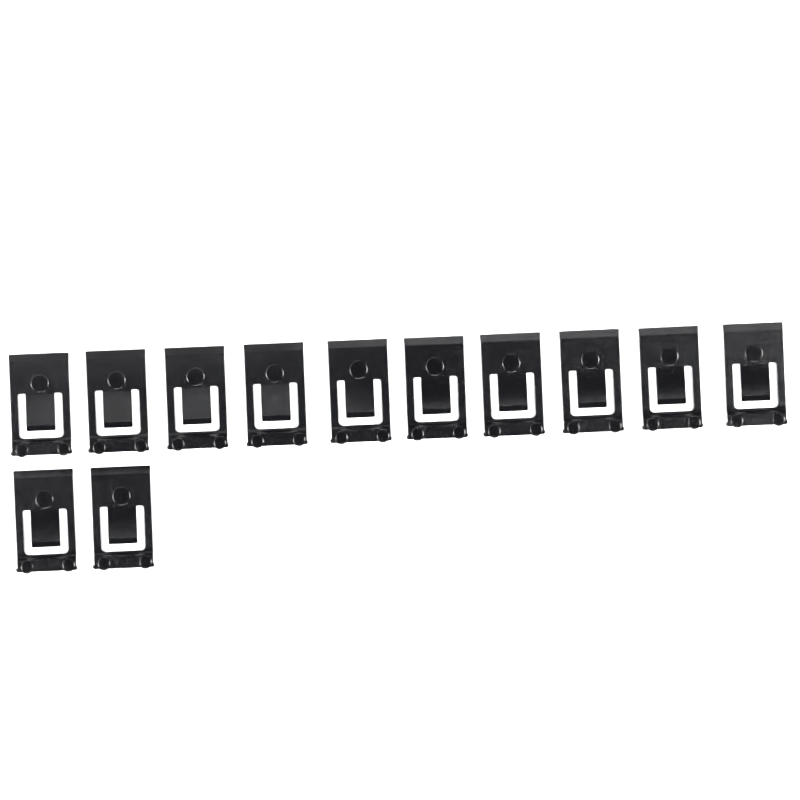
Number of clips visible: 12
